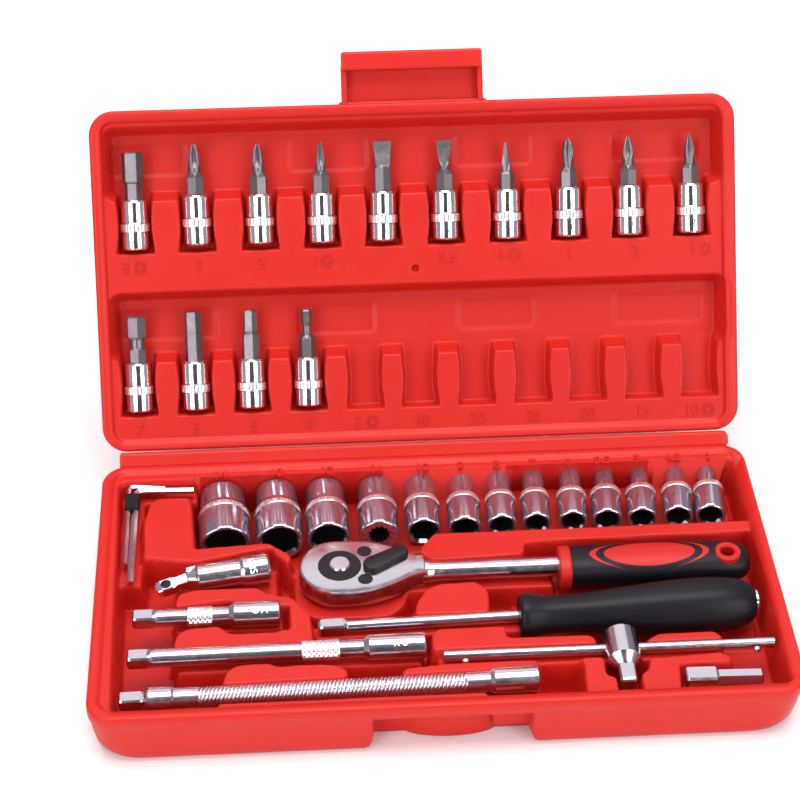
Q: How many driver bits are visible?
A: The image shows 14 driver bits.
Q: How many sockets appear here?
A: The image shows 13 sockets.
